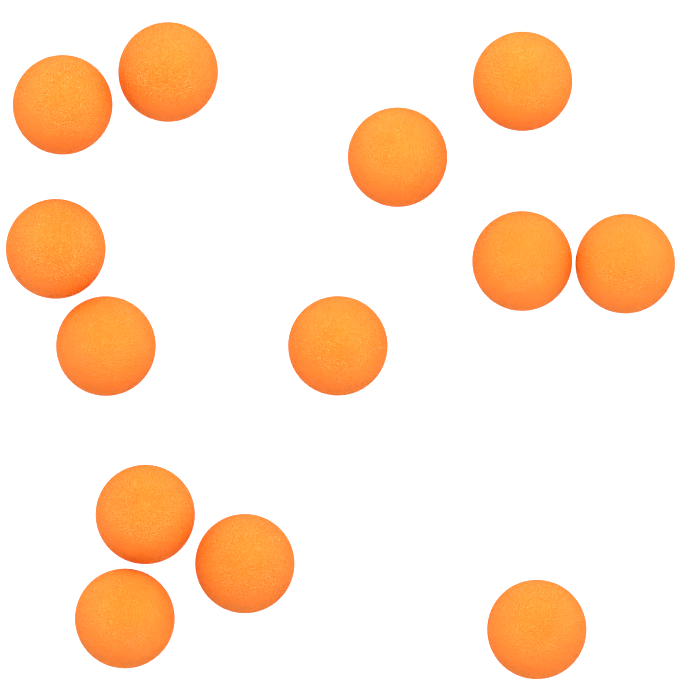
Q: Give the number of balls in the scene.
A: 13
